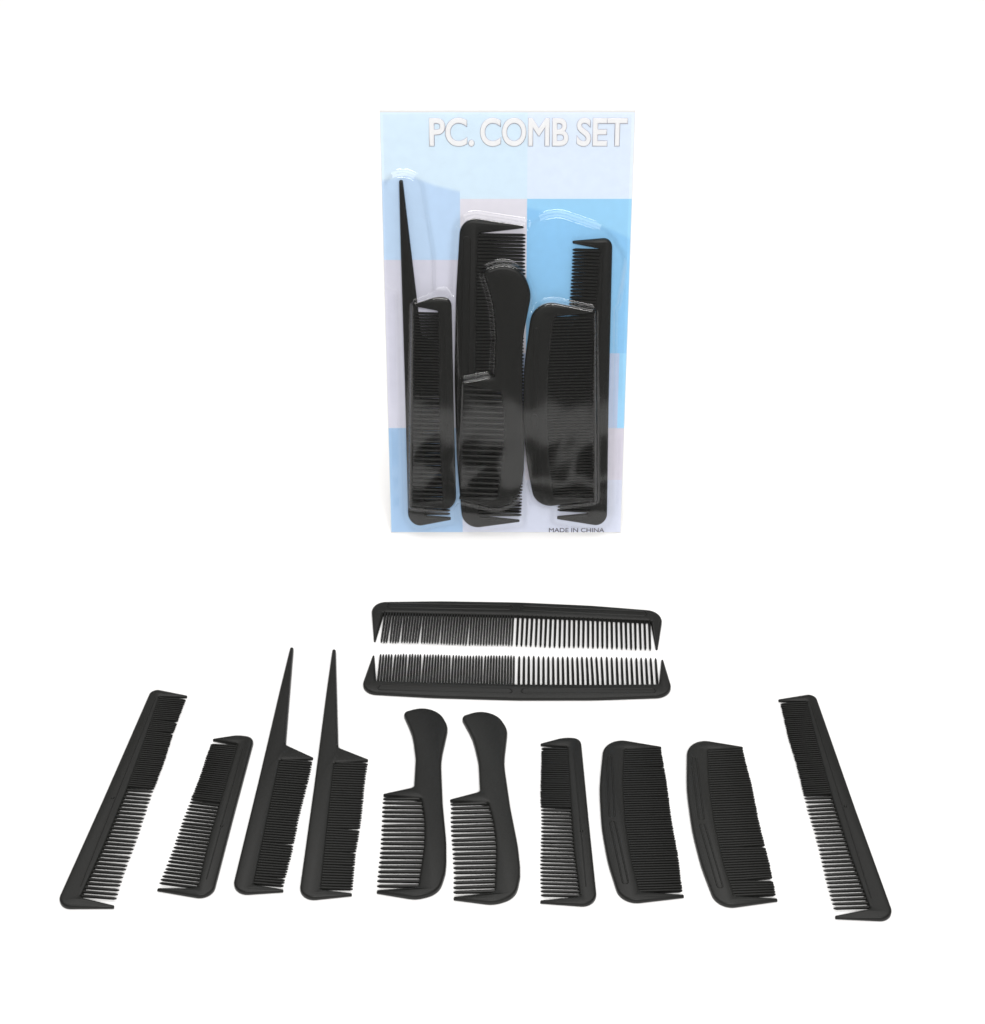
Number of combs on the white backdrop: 18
